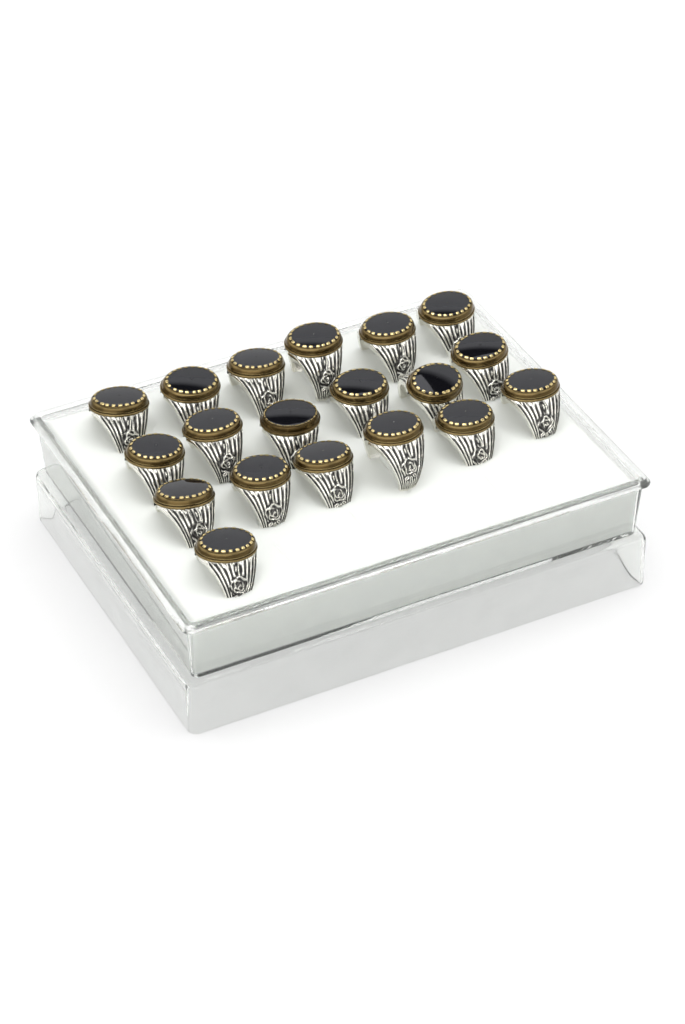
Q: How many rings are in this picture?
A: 19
